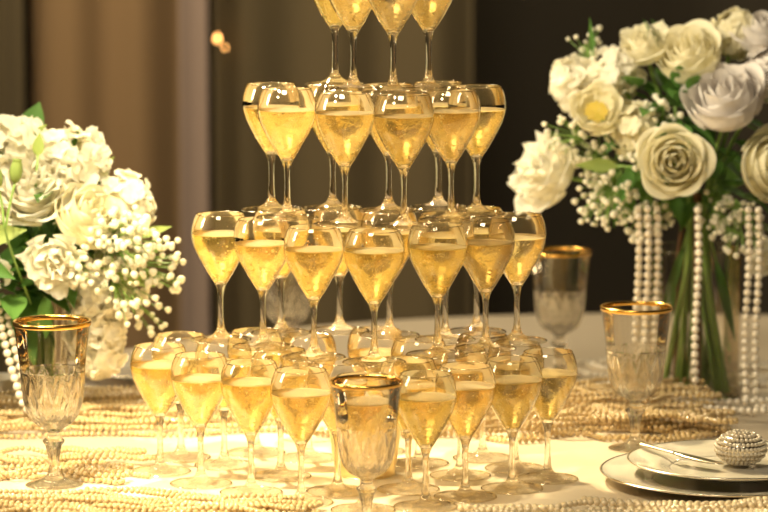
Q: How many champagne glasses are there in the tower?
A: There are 46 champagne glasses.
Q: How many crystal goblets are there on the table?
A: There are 5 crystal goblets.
